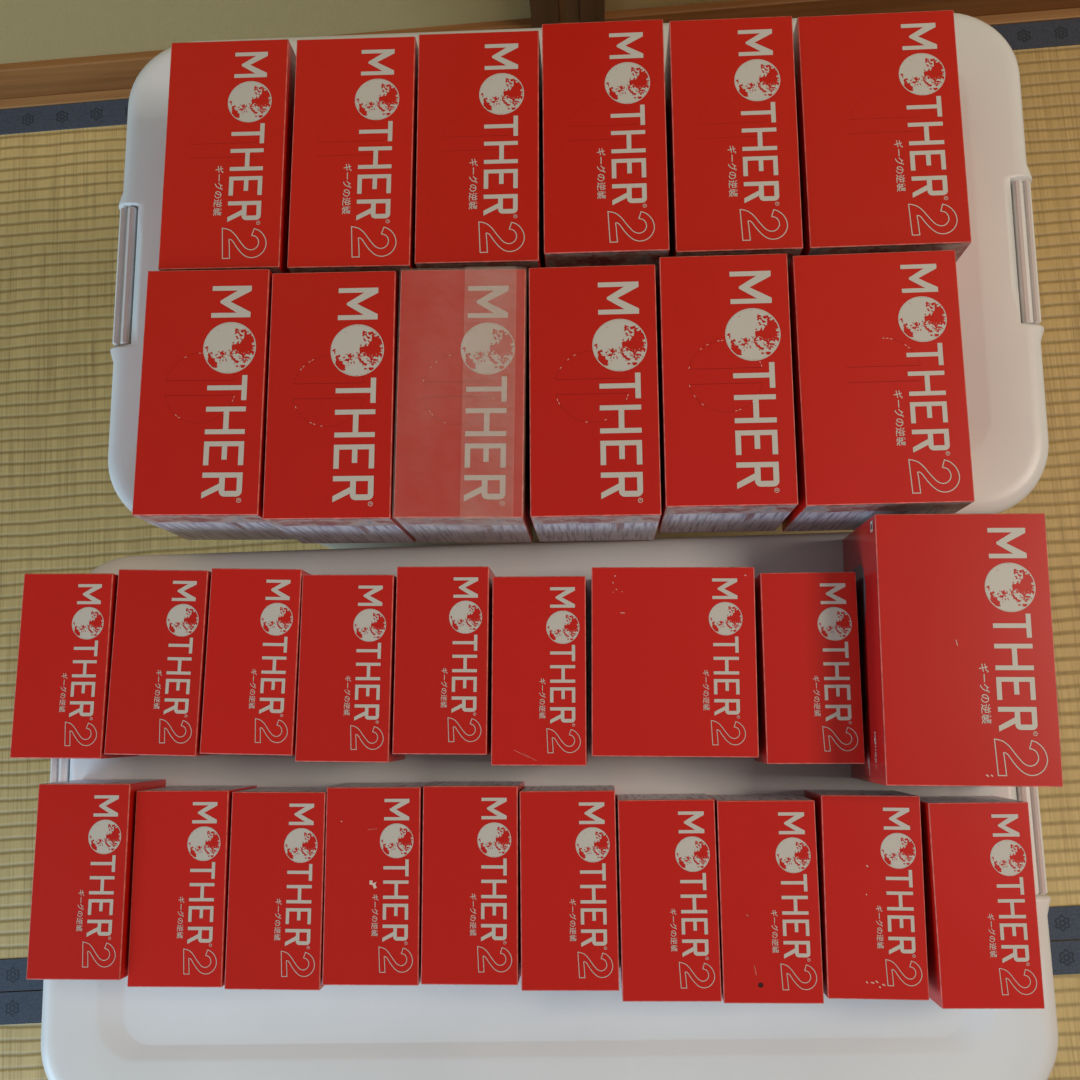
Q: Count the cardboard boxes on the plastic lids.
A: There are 31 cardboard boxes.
